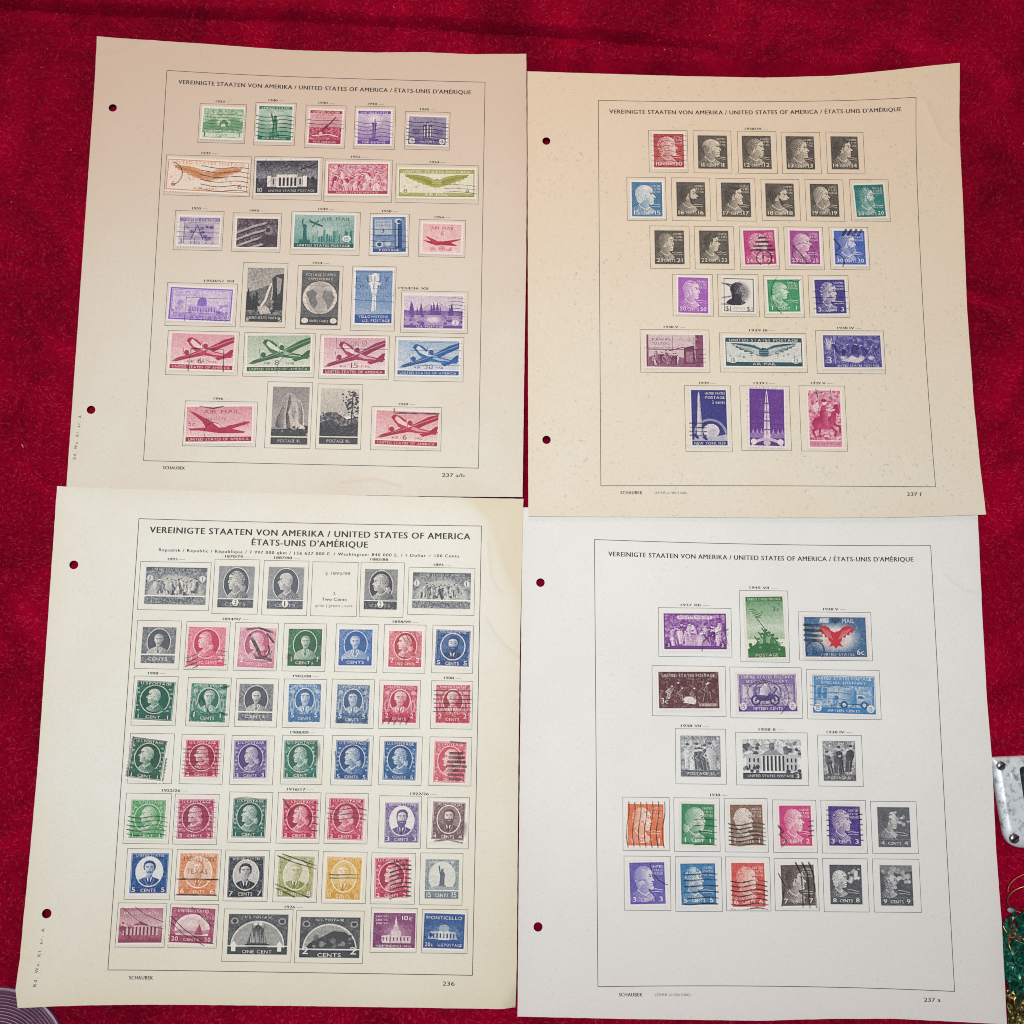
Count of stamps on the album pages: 120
